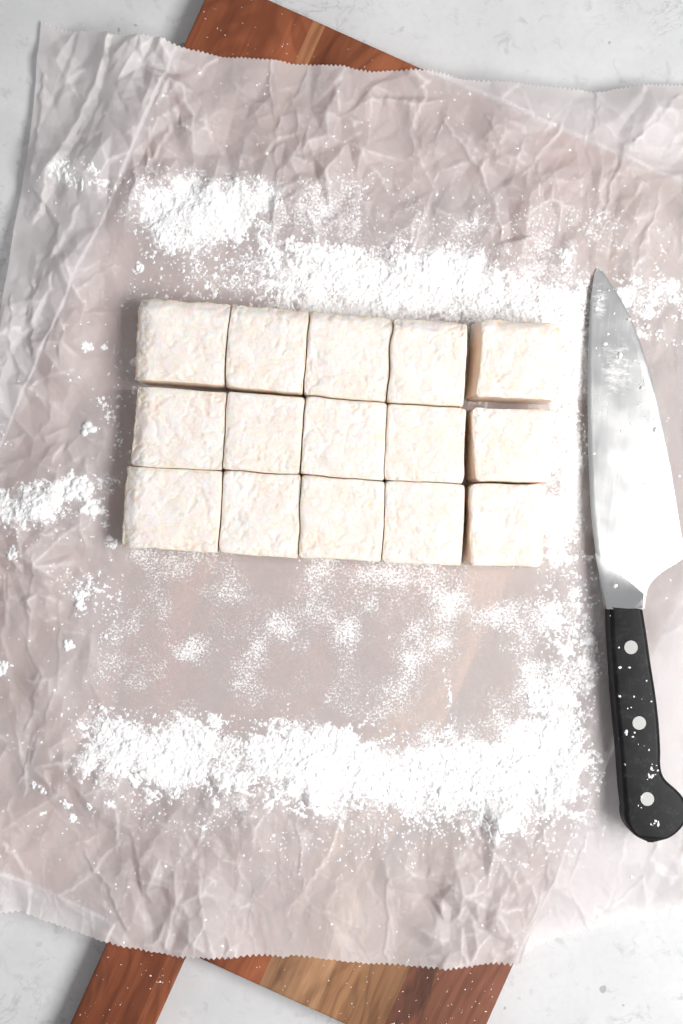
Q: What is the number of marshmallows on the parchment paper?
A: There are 15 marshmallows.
